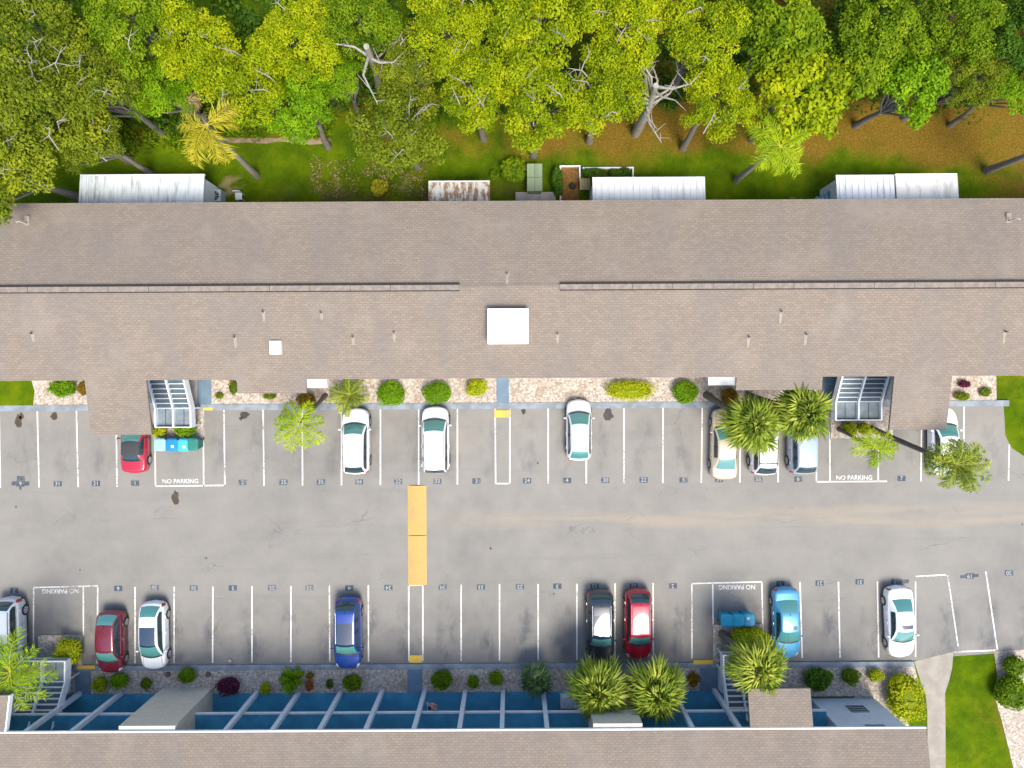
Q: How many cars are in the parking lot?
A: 16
